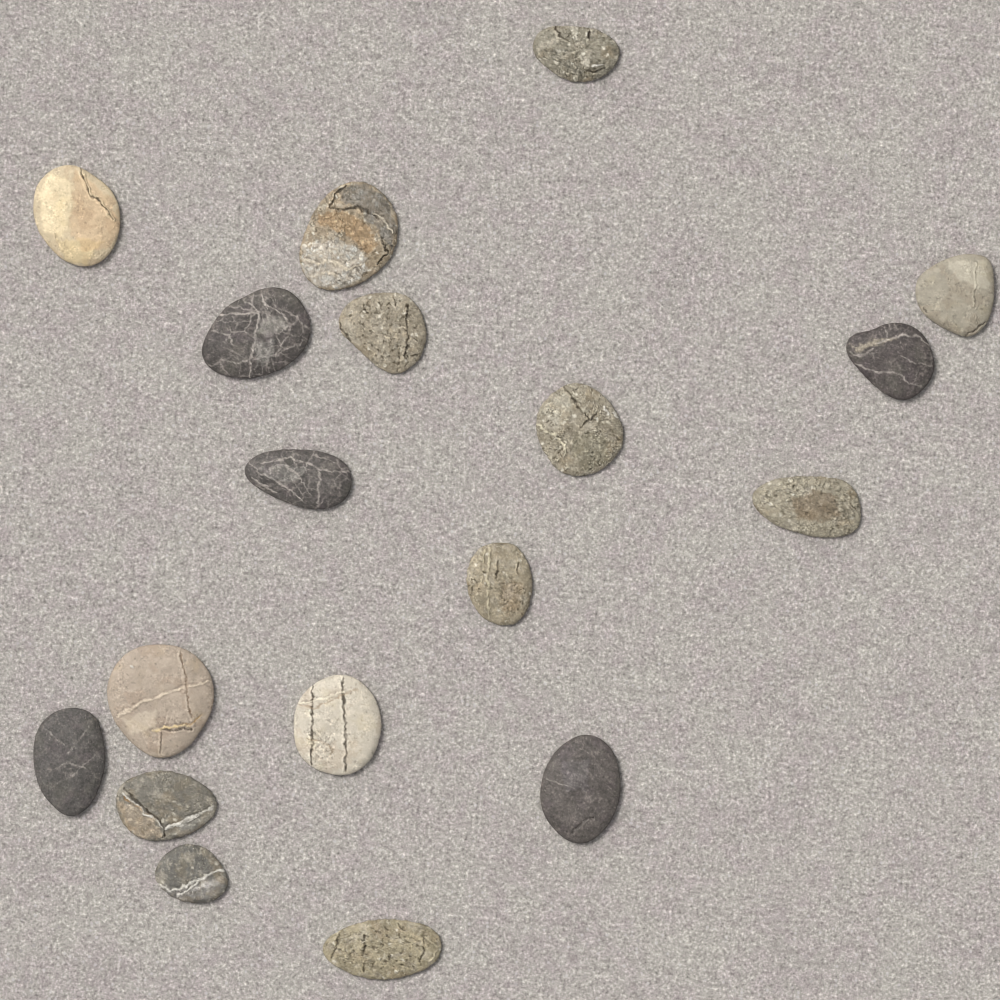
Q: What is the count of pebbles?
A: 18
